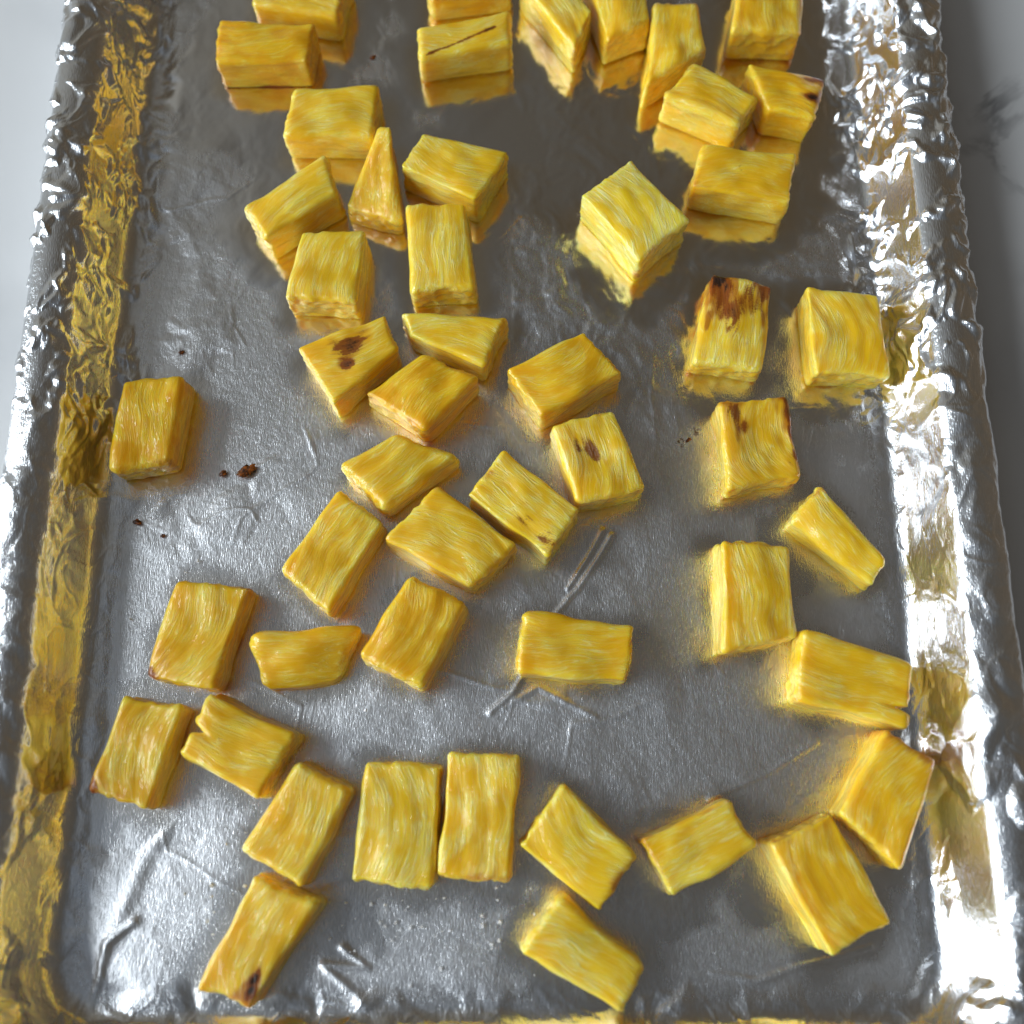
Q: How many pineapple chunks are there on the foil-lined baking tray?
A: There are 49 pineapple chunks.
